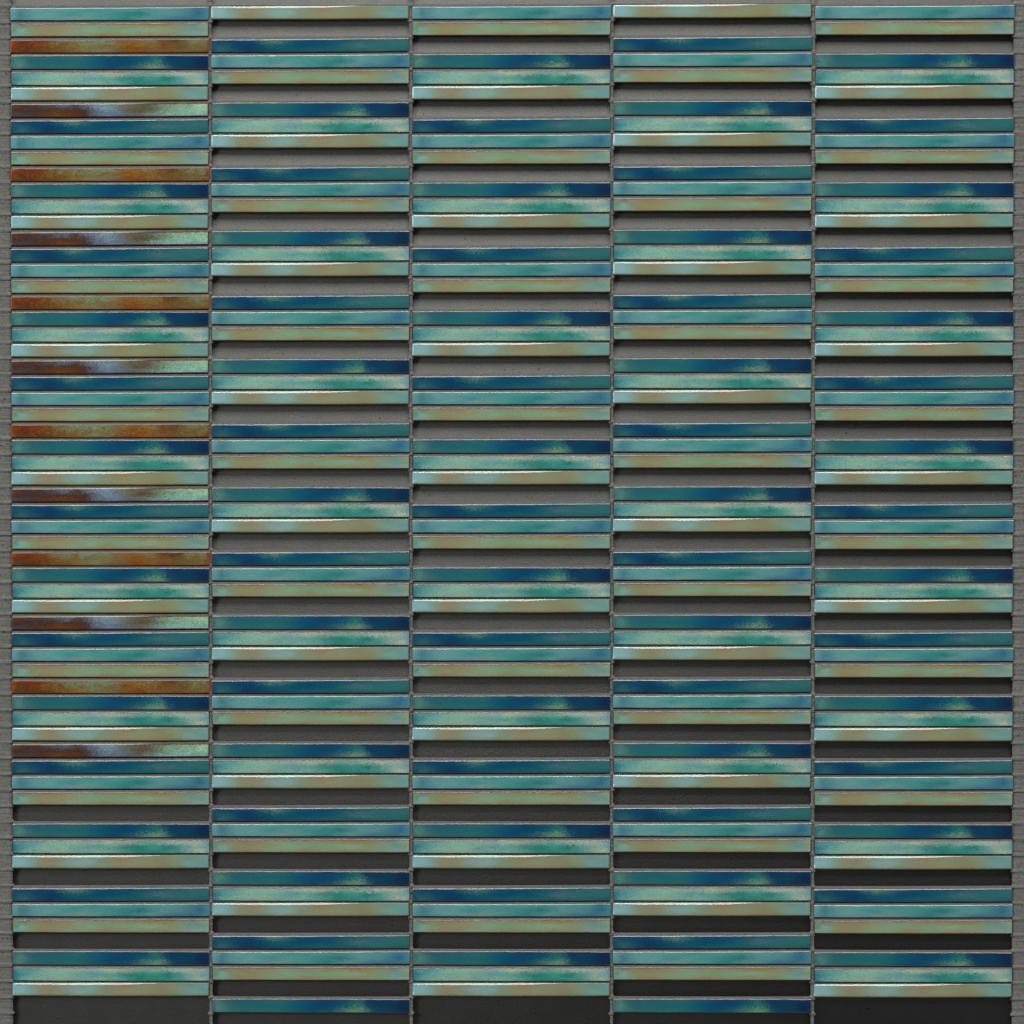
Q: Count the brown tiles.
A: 12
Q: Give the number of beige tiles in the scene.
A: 80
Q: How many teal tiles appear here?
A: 78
